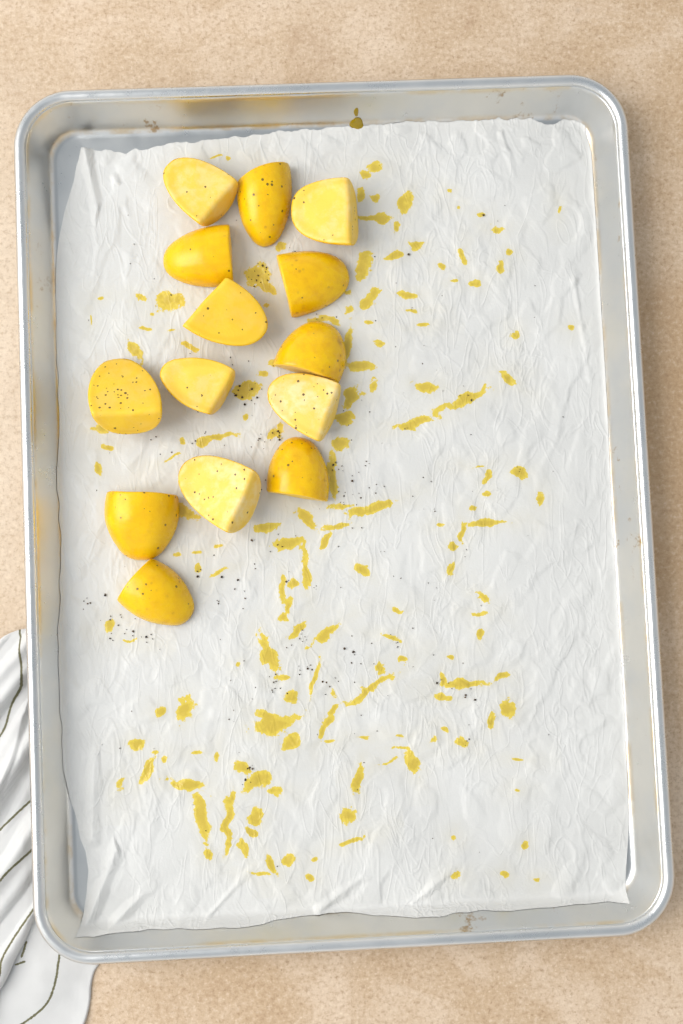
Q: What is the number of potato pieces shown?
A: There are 14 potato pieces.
